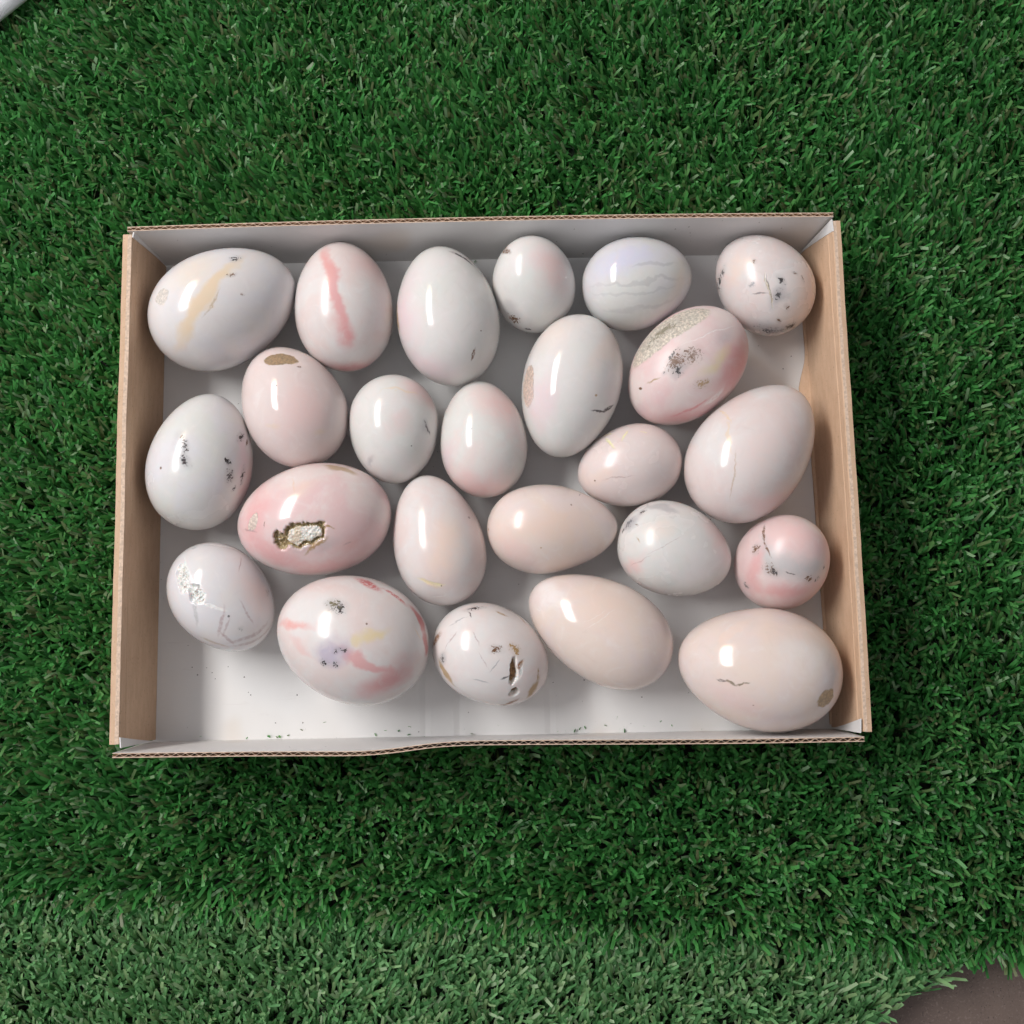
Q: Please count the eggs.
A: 24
